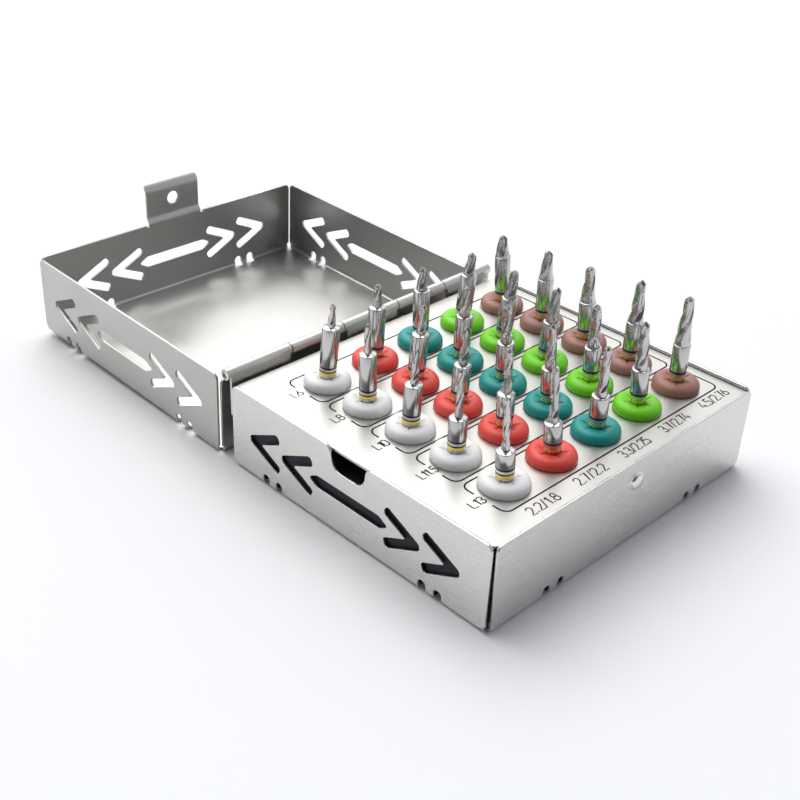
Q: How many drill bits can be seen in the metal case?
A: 25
